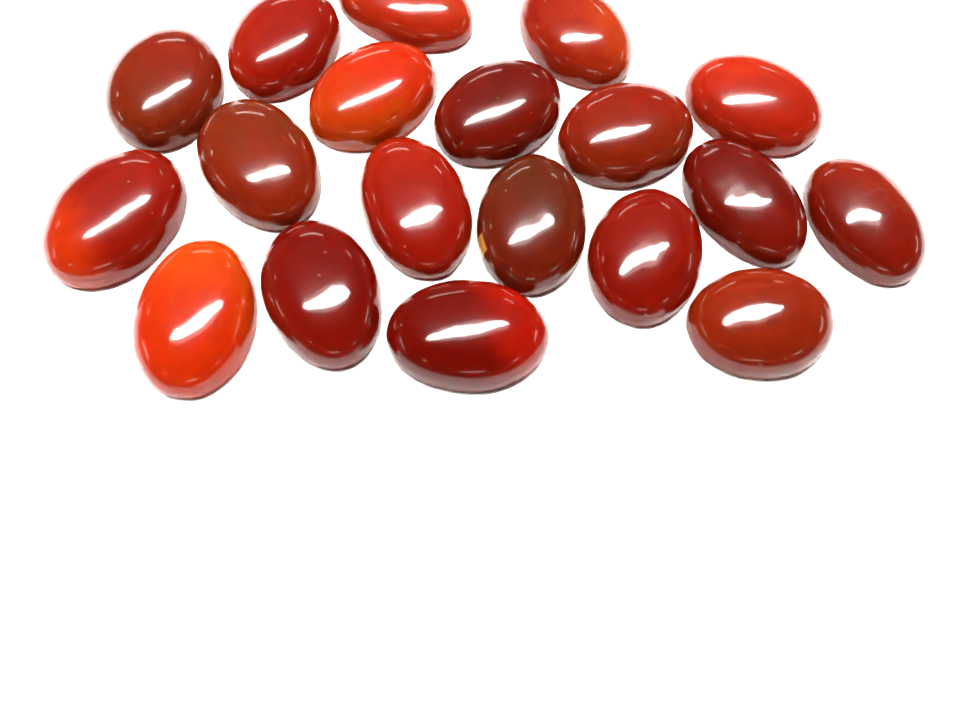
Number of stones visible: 19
